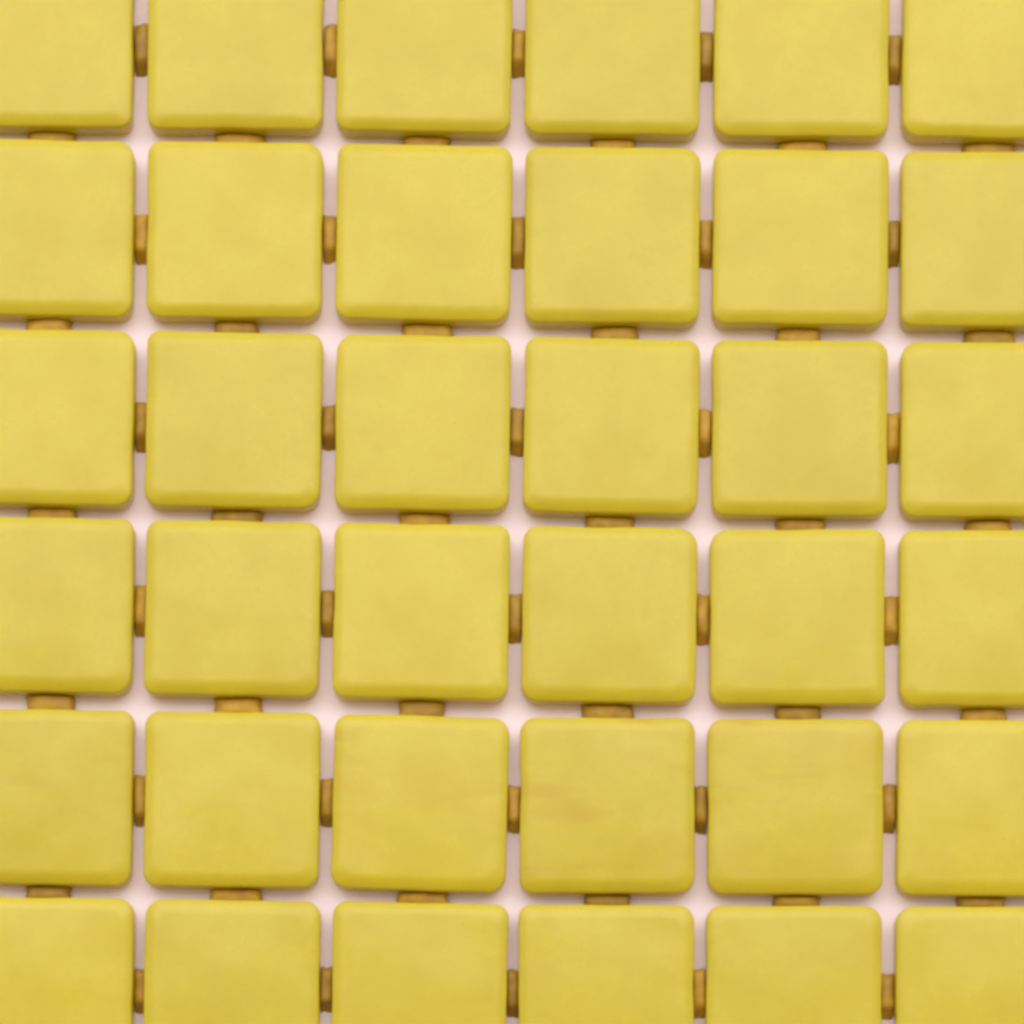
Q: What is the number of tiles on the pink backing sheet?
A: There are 36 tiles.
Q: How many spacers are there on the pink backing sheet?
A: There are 60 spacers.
